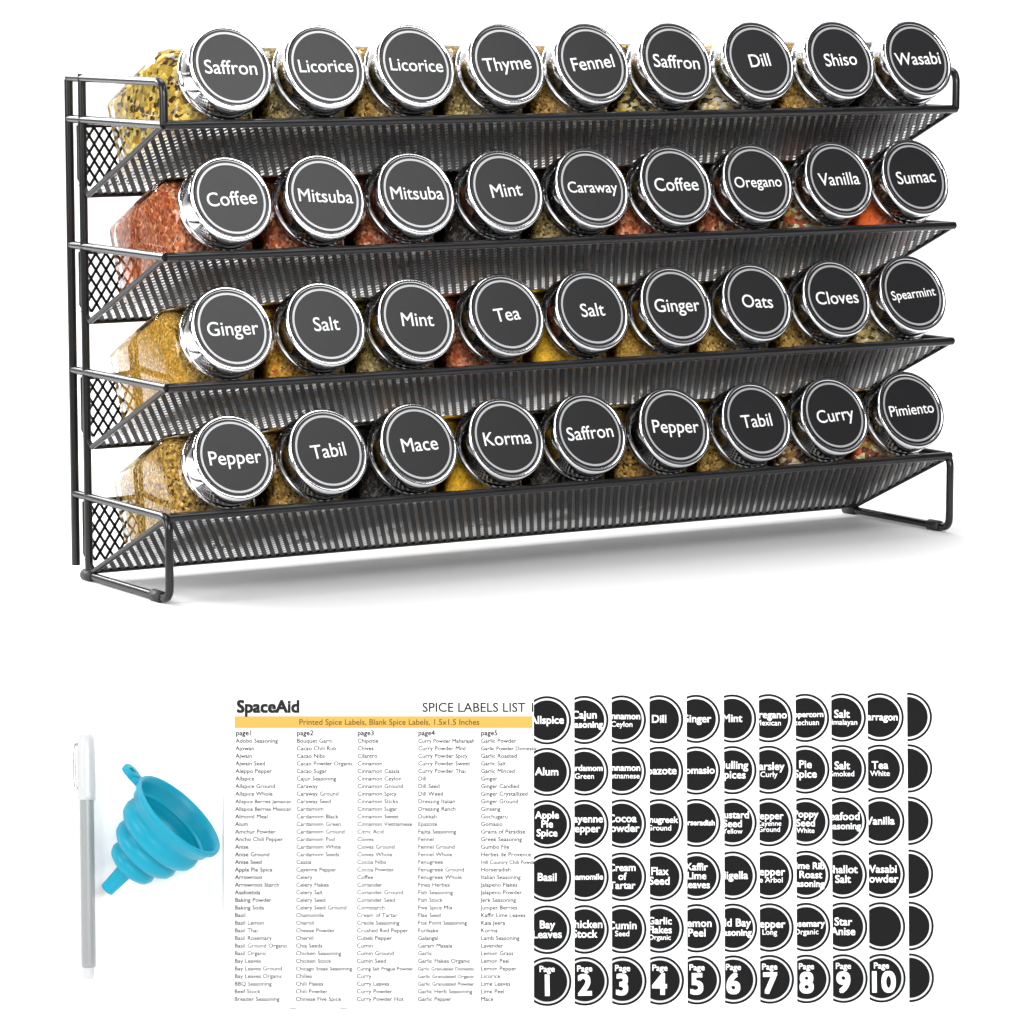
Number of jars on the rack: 36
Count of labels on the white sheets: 66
